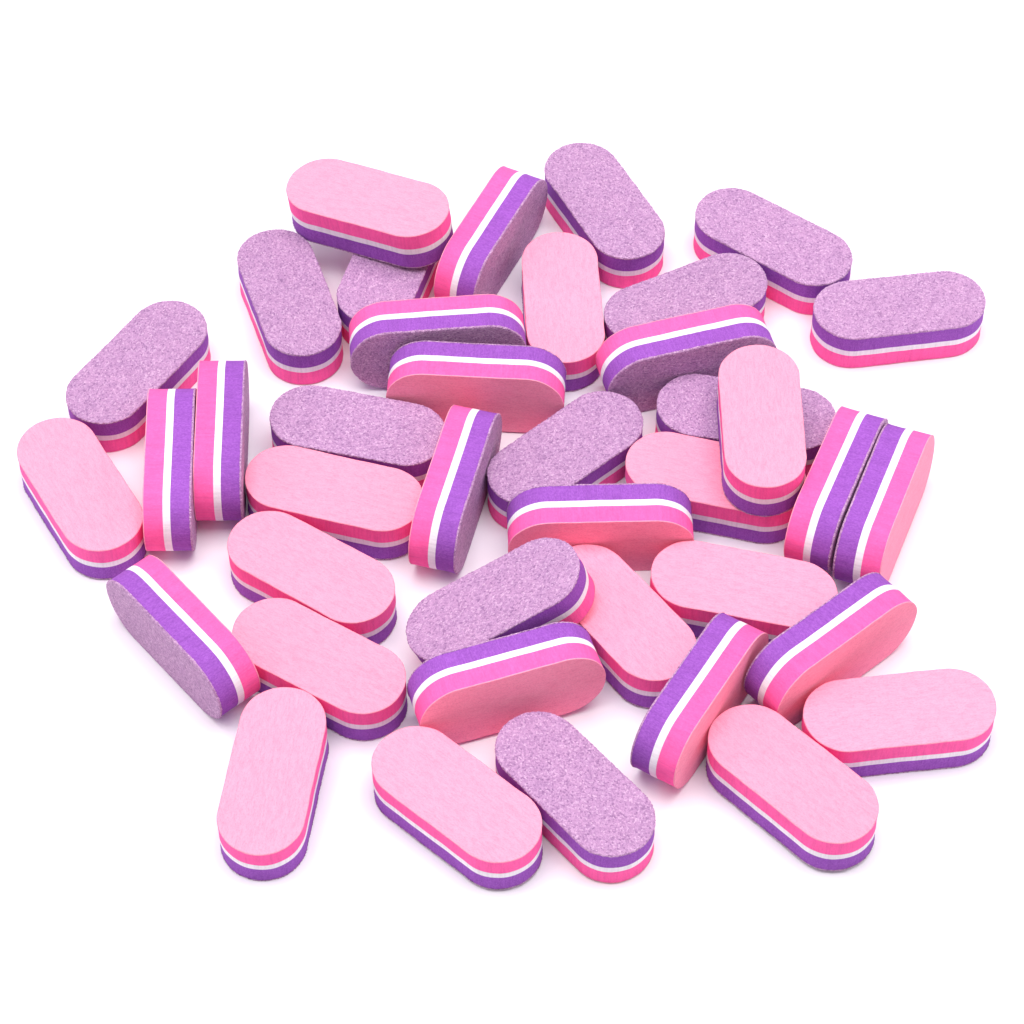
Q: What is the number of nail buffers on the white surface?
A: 40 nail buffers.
